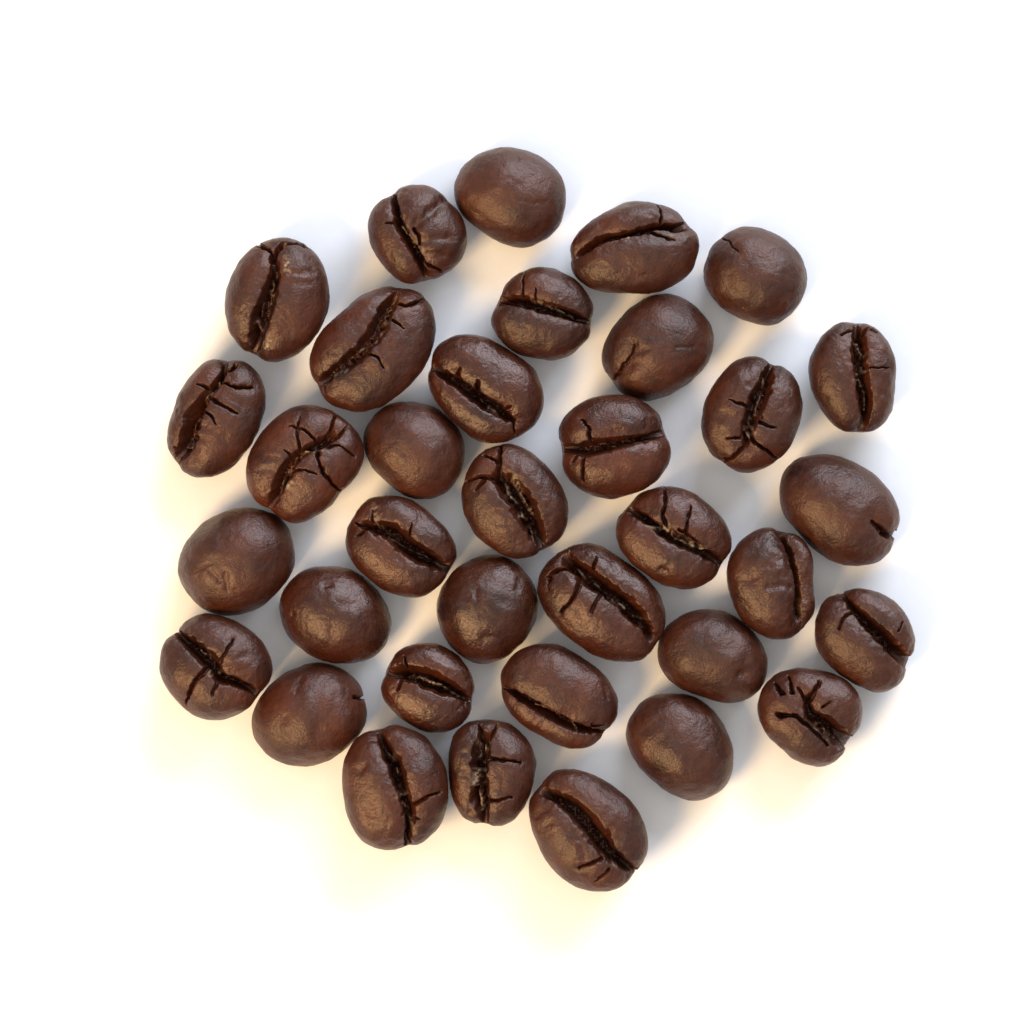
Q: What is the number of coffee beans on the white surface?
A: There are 35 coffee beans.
